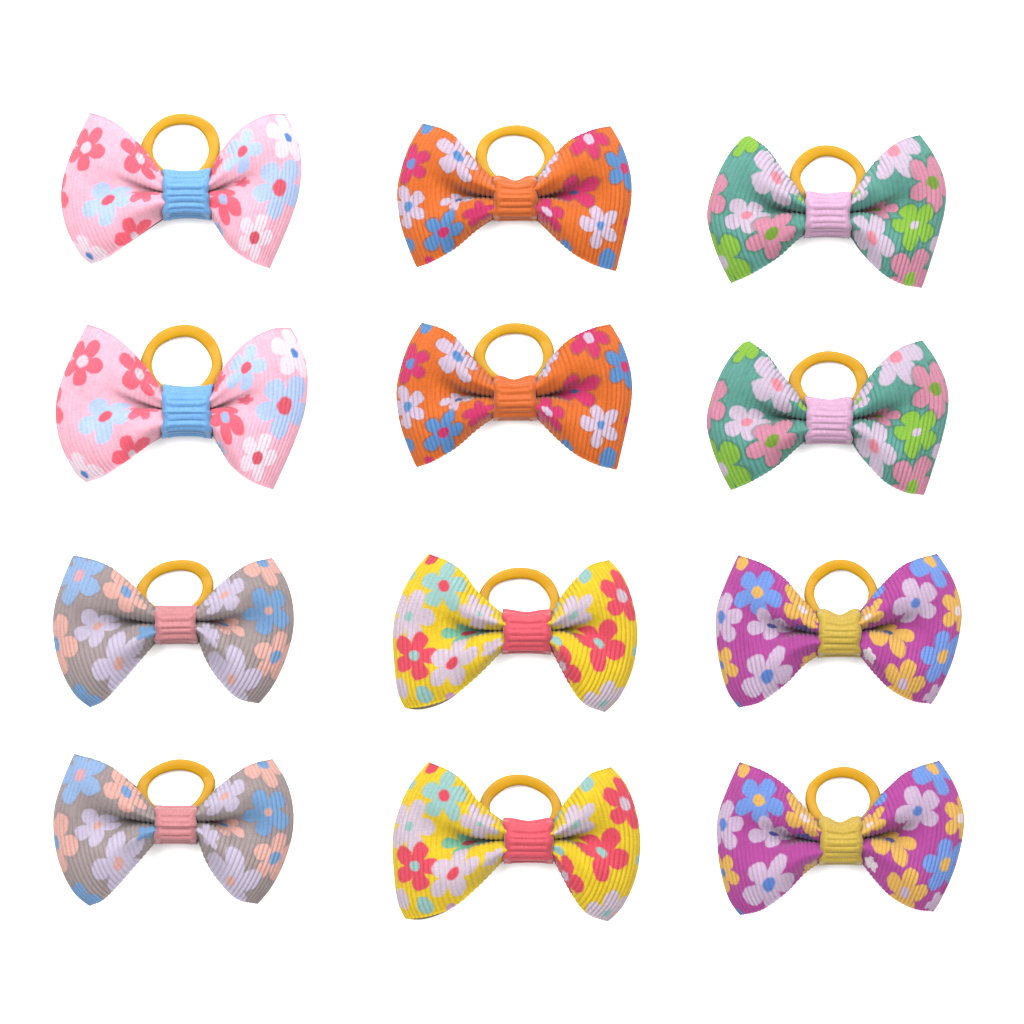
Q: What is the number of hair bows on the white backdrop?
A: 12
